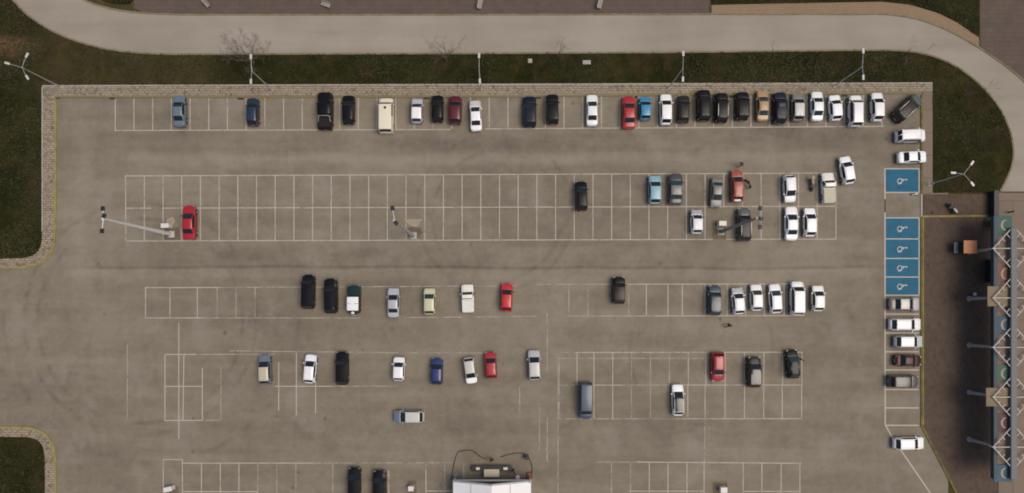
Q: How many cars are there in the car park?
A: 78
